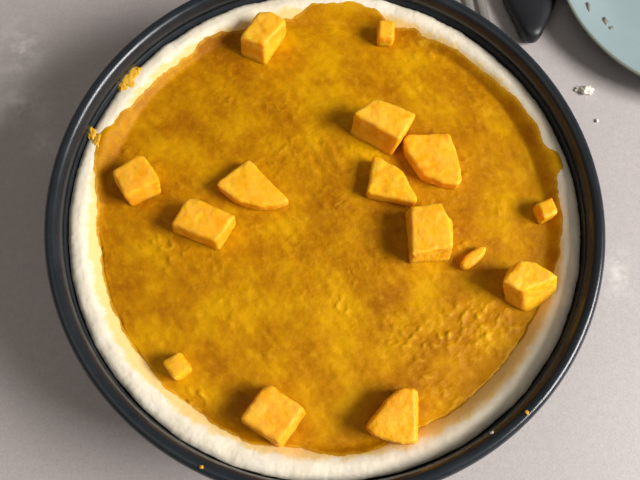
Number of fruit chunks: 15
